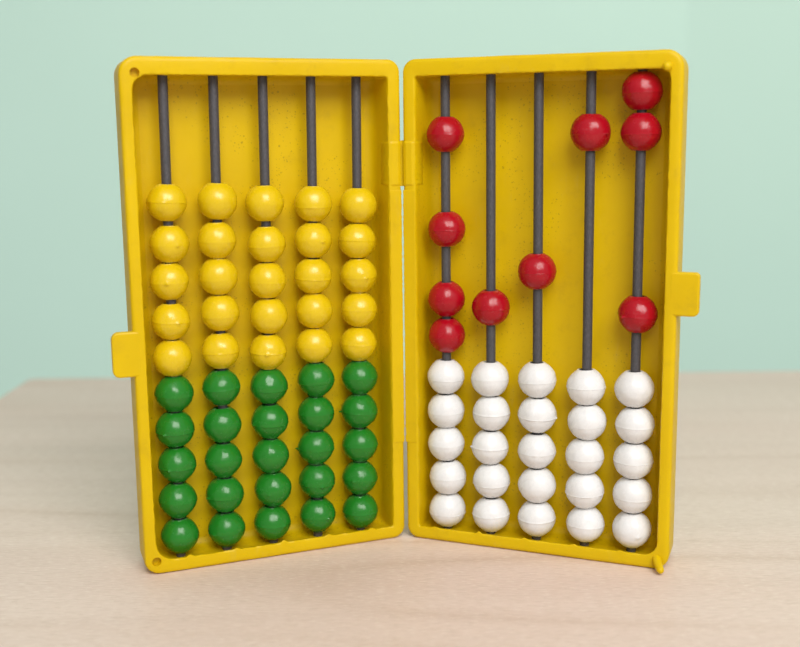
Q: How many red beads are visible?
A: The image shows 10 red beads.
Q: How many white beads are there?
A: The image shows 25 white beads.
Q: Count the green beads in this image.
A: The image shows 25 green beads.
